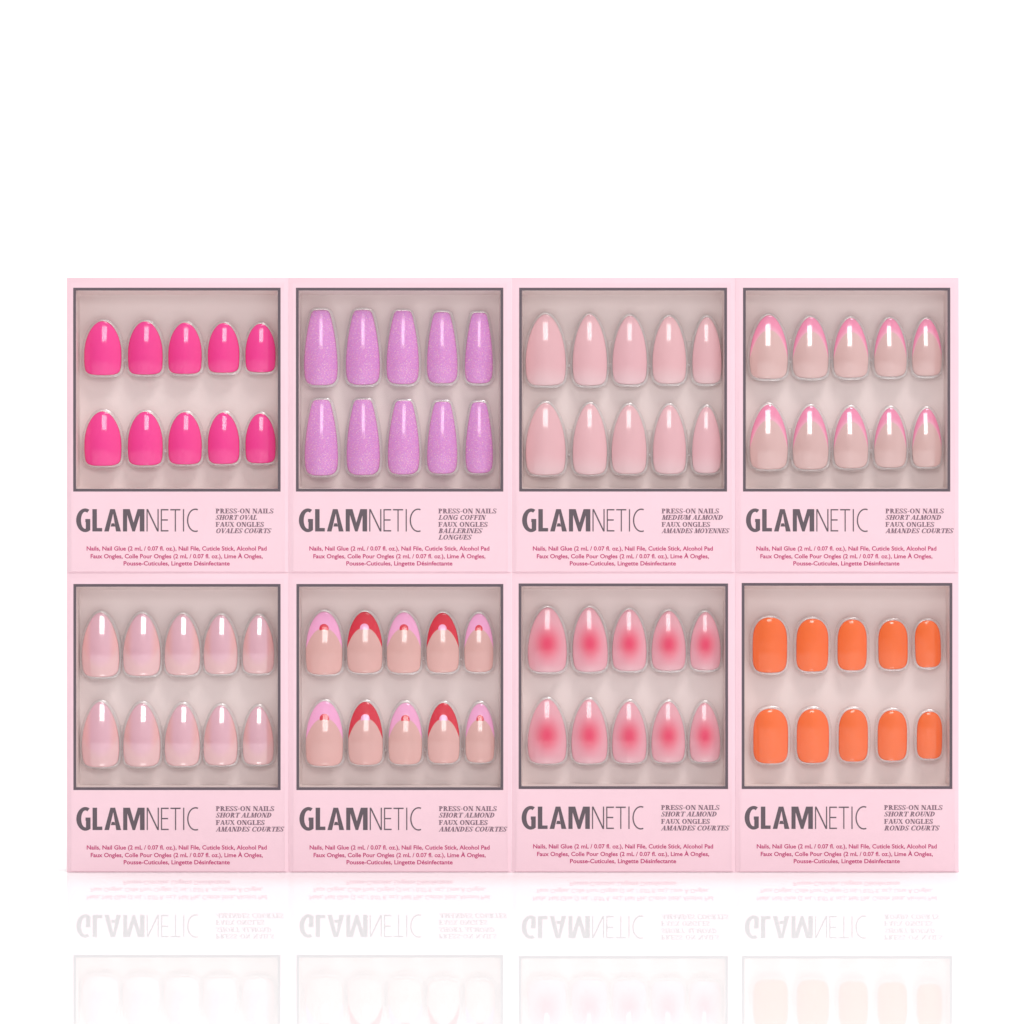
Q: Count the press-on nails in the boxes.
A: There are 80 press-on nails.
